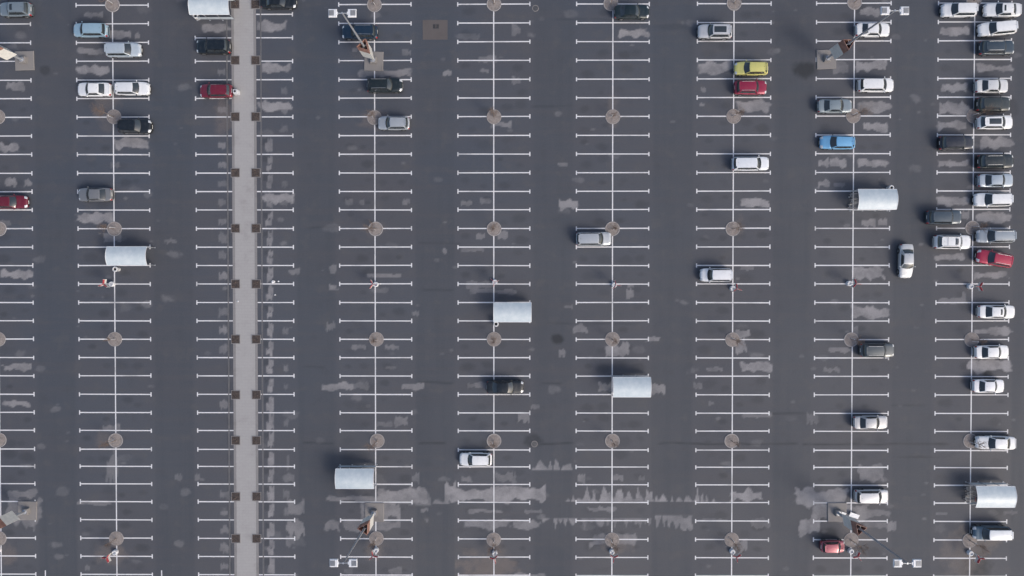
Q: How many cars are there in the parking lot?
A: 52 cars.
